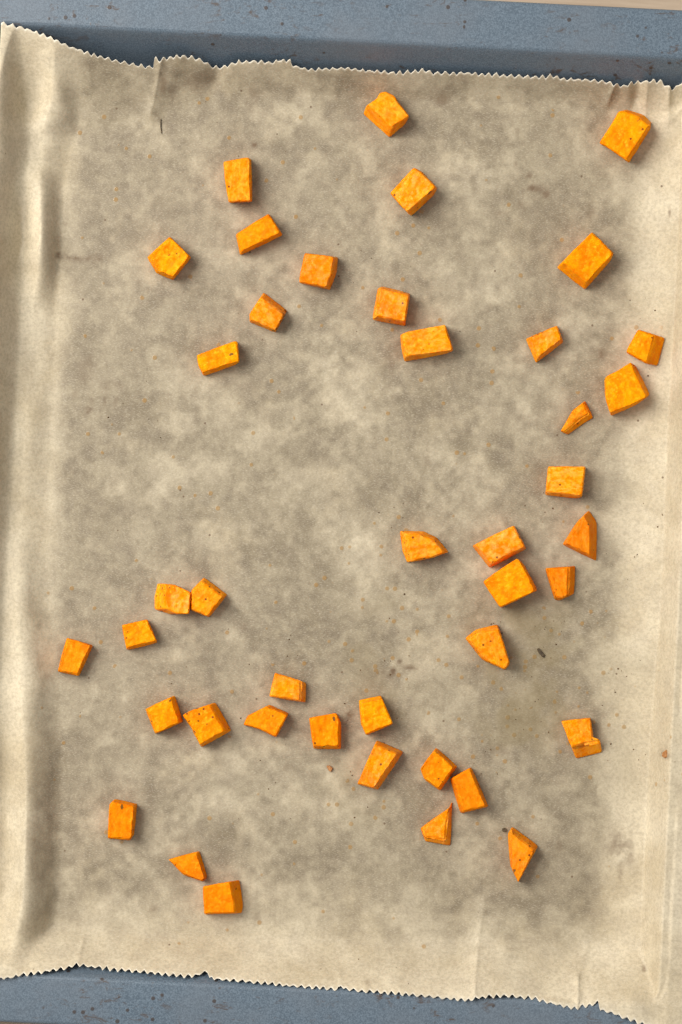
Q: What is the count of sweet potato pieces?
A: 42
